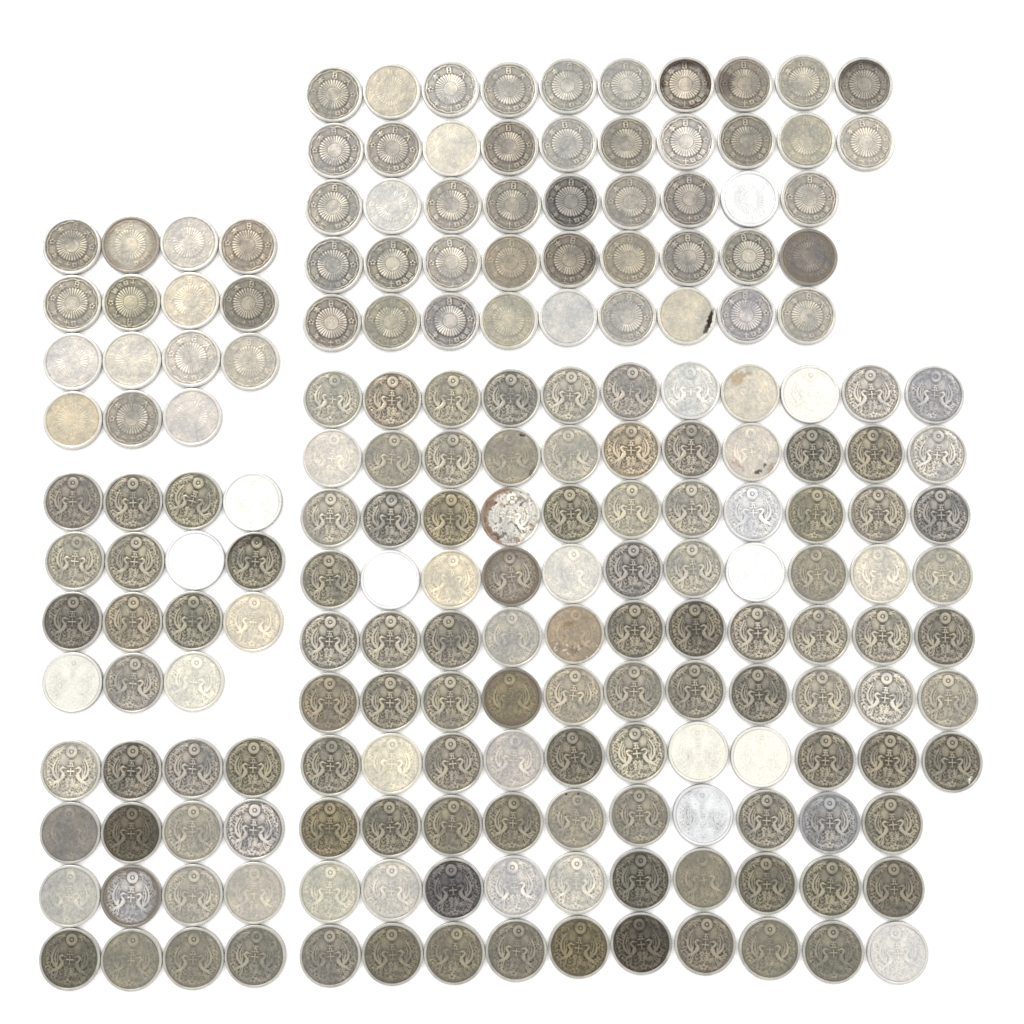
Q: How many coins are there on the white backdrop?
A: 200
